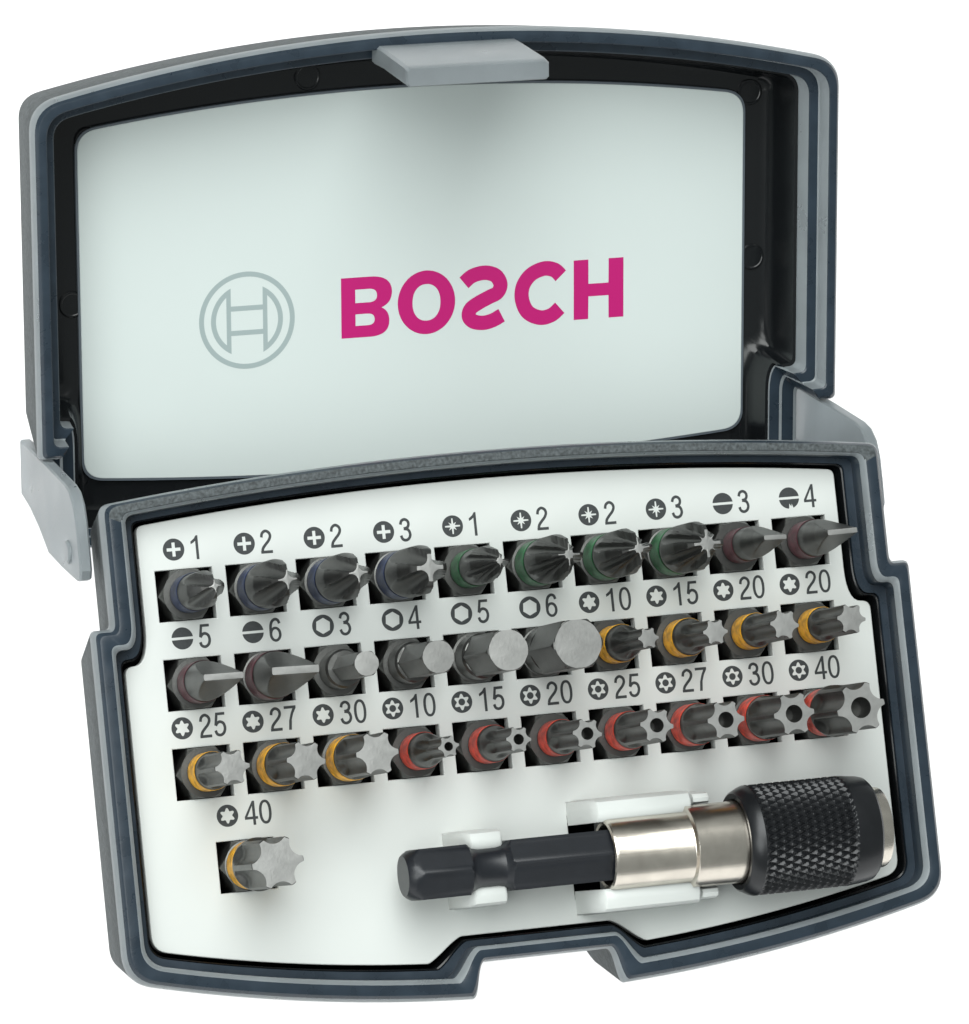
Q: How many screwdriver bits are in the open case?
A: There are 31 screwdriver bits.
